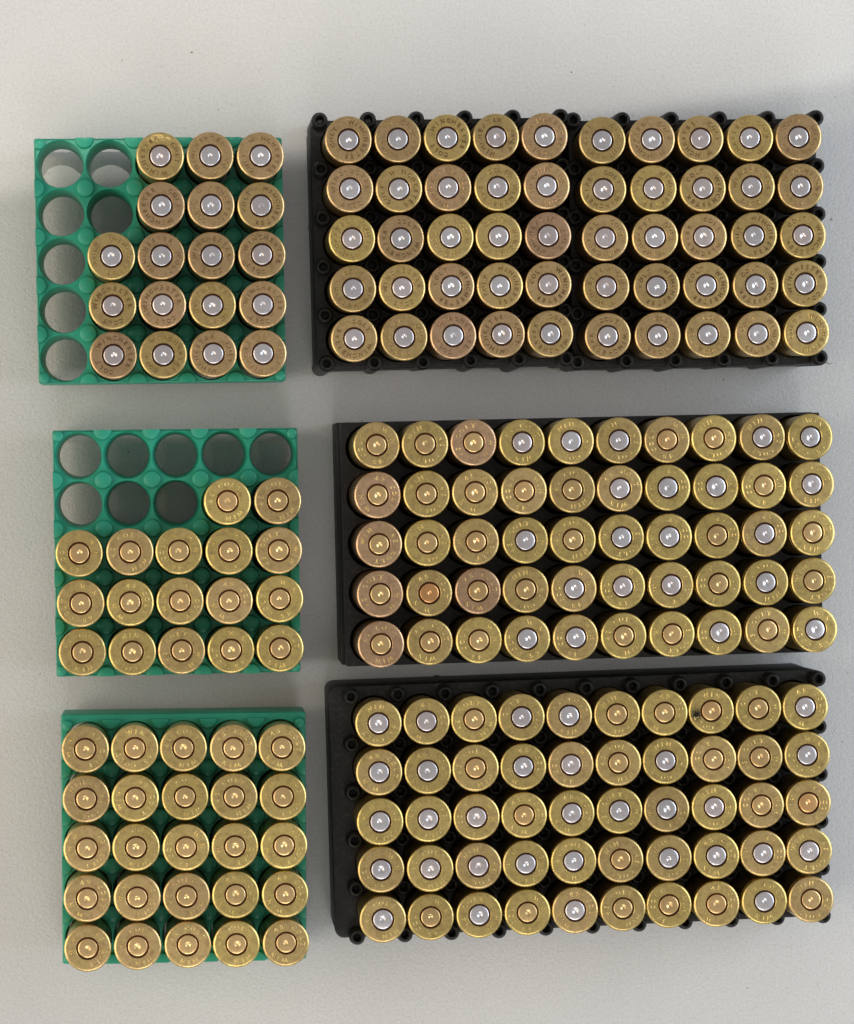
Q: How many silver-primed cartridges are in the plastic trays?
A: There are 120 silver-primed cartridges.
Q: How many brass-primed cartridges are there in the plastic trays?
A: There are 90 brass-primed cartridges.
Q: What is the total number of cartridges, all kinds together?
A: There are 210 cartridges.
